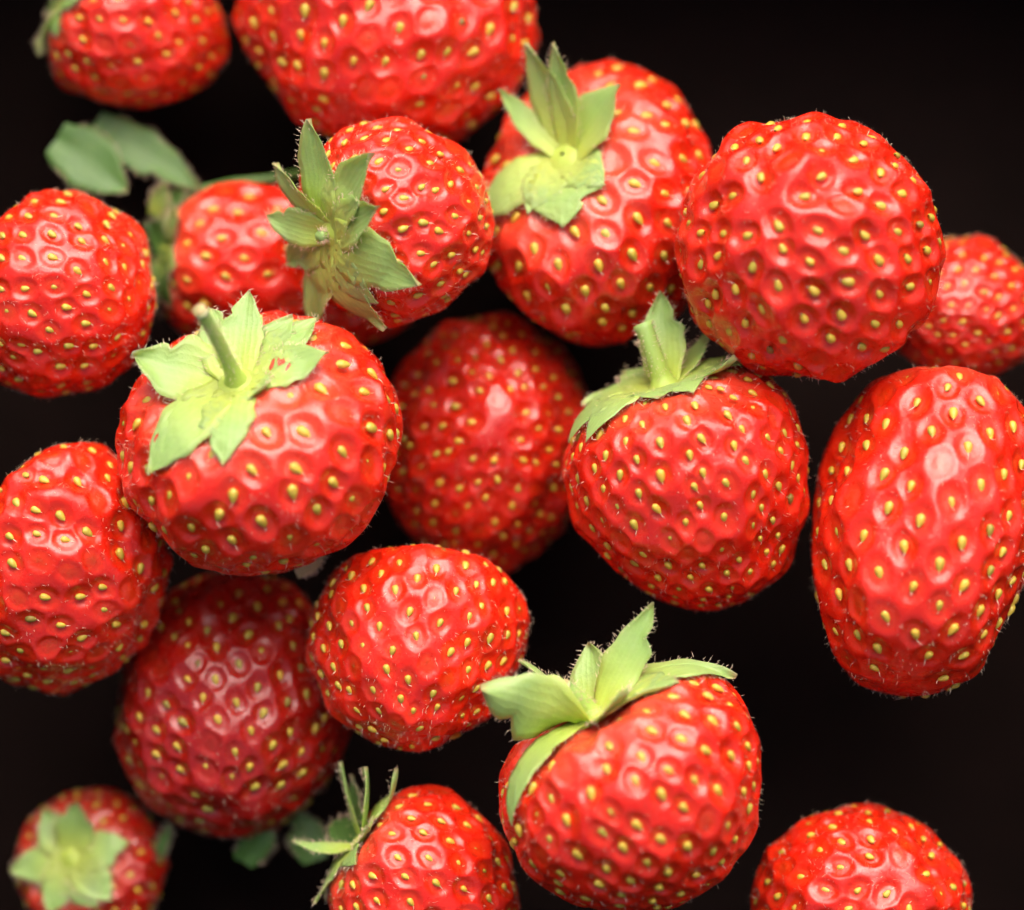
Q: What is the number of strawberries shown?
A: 19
